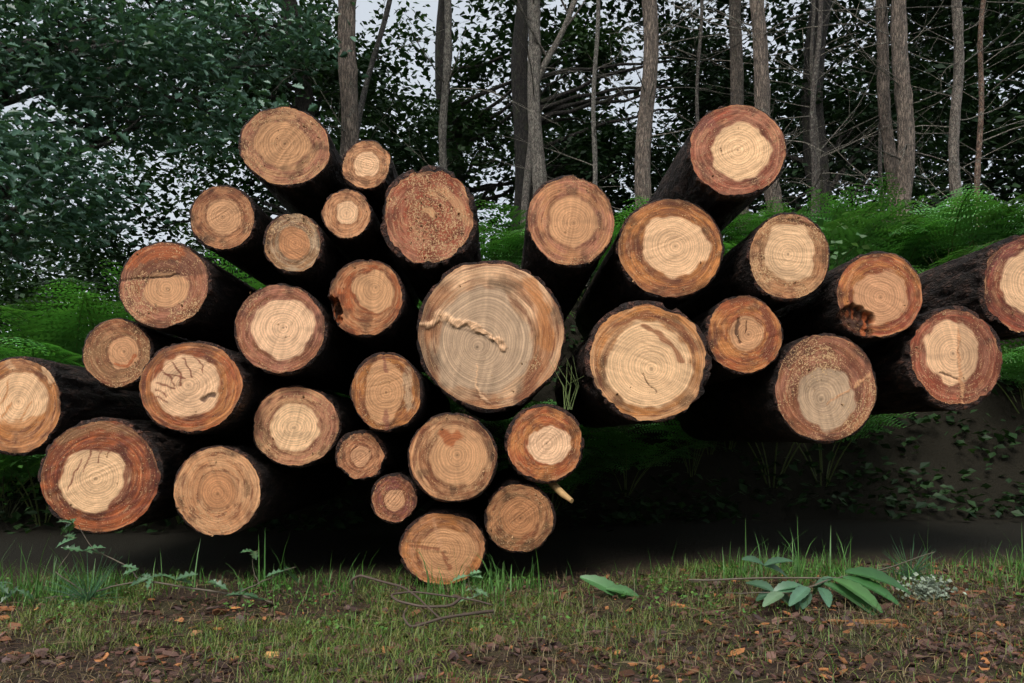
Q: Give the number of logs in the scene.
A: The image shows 33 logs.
